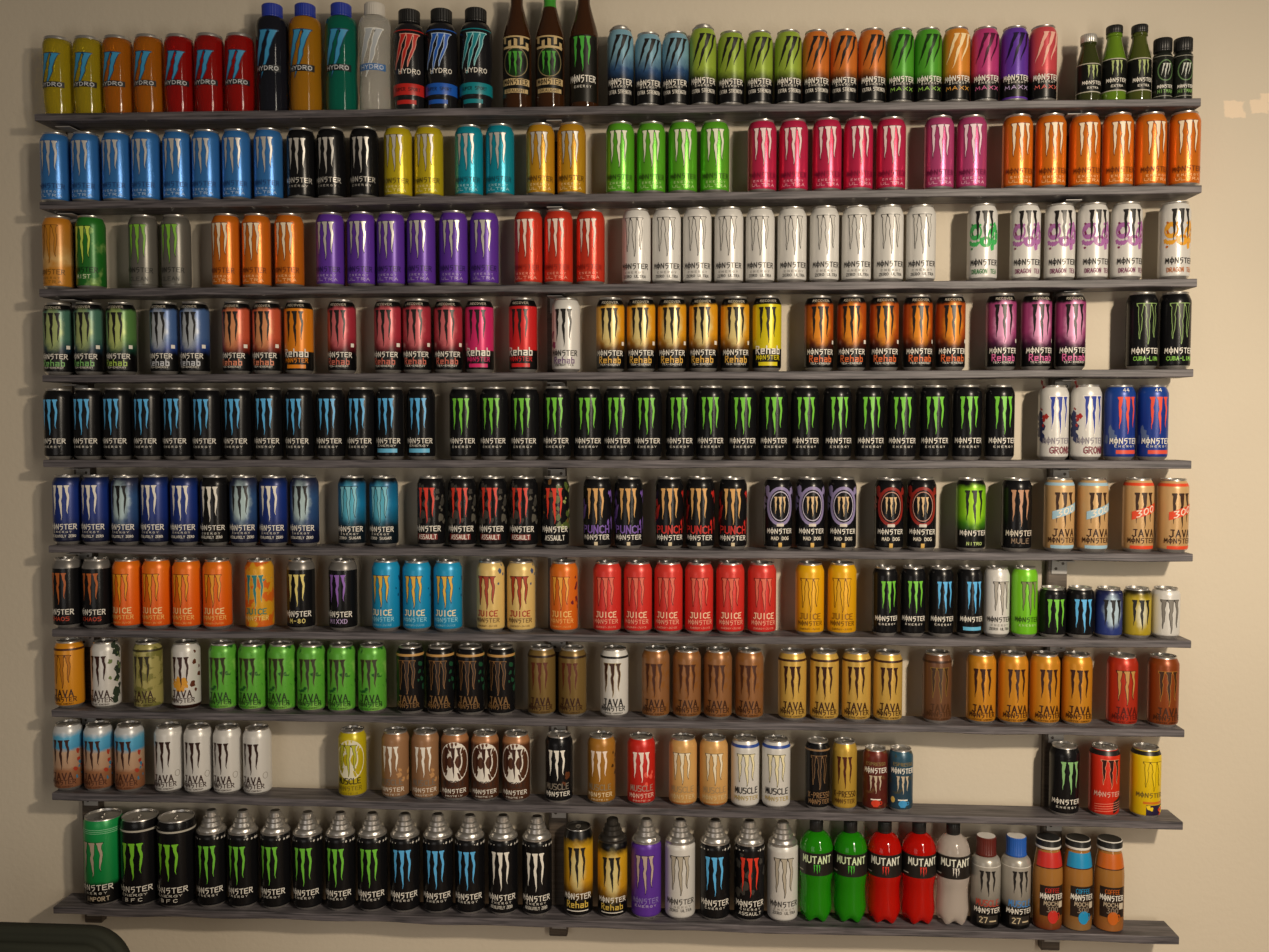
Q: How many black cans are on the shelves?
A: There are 85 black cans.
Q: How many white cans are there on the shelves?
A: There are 32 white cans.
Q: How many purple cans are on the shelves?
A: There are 8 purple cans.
